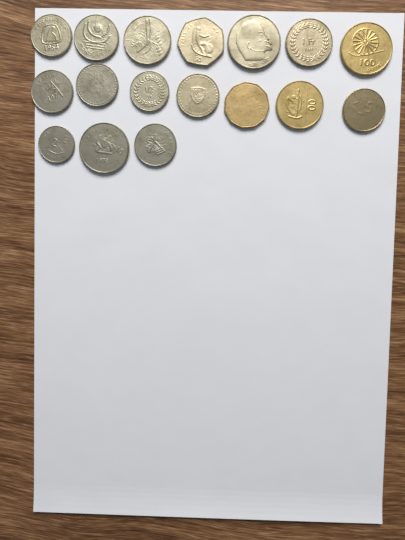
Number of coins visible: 17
